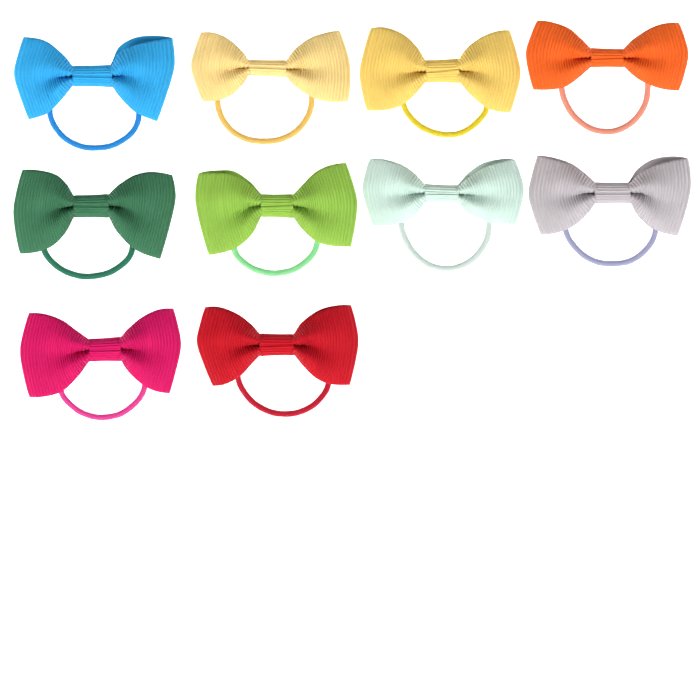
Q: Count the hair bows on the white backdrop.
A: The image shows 10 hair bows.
